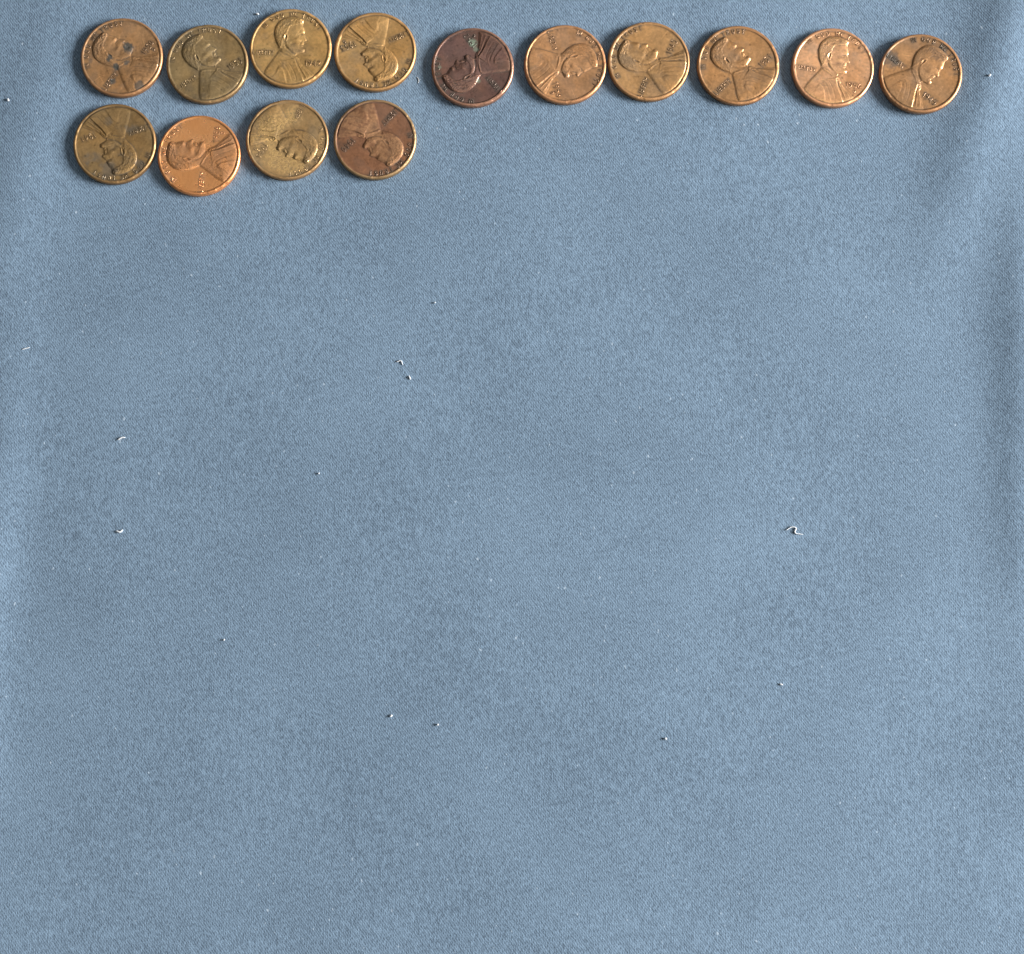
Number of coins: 14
